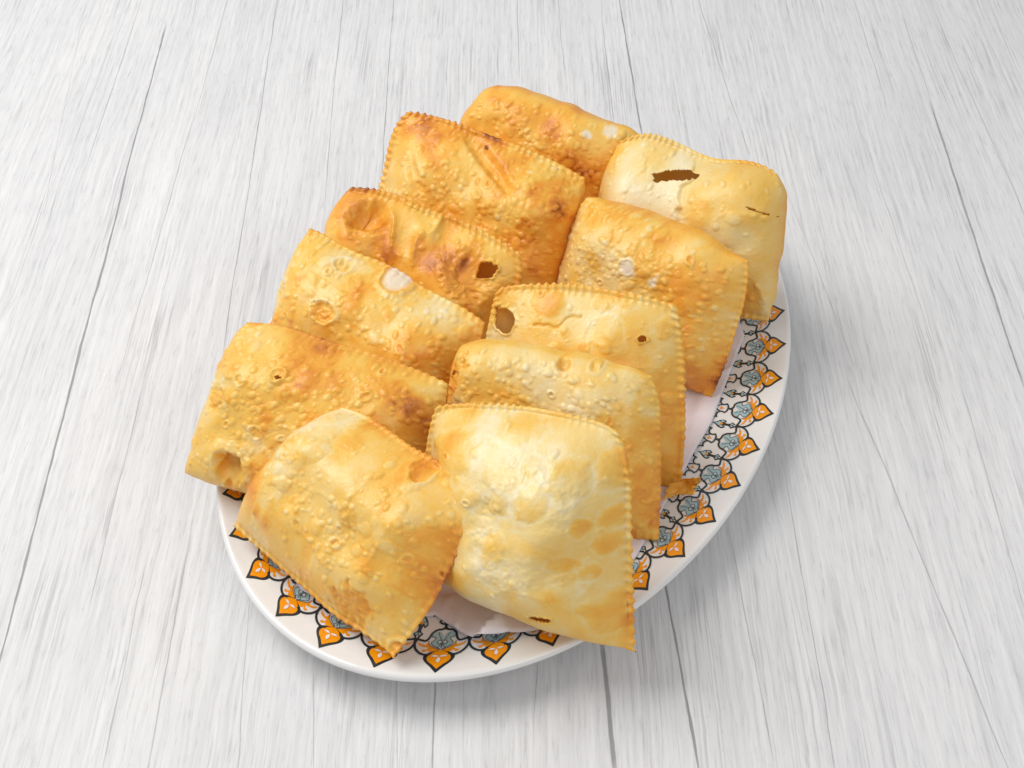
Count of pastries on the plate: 11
